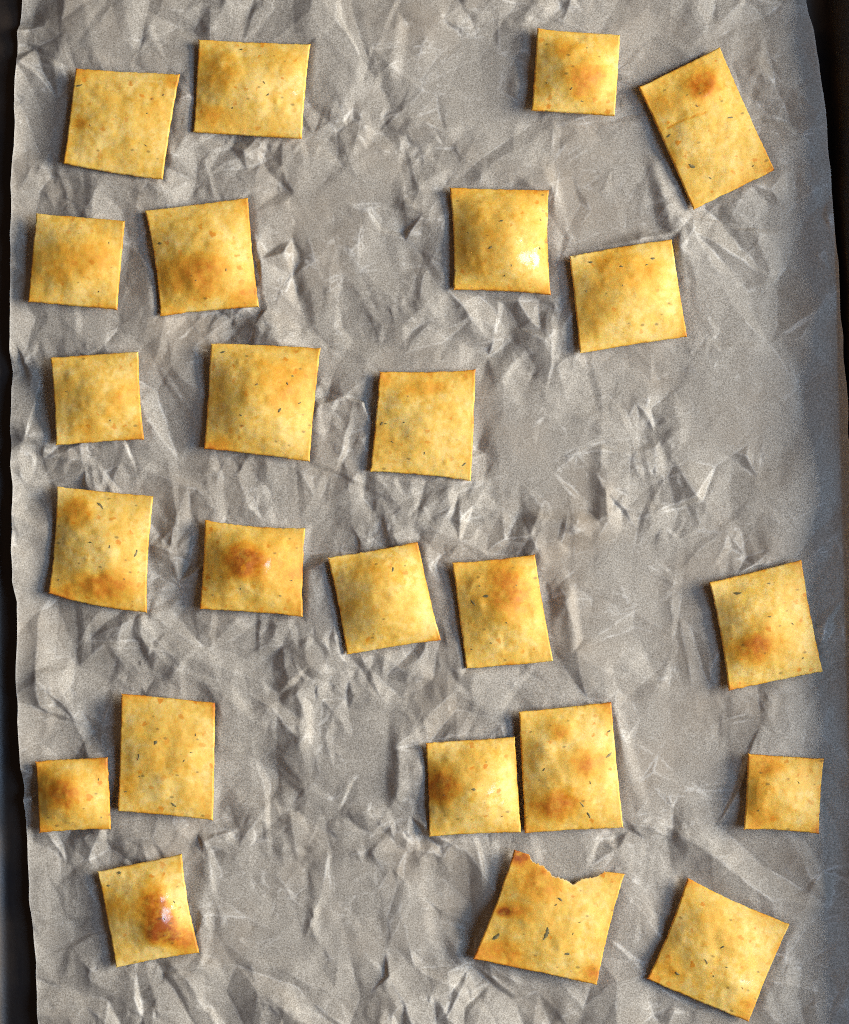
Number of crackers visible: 24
